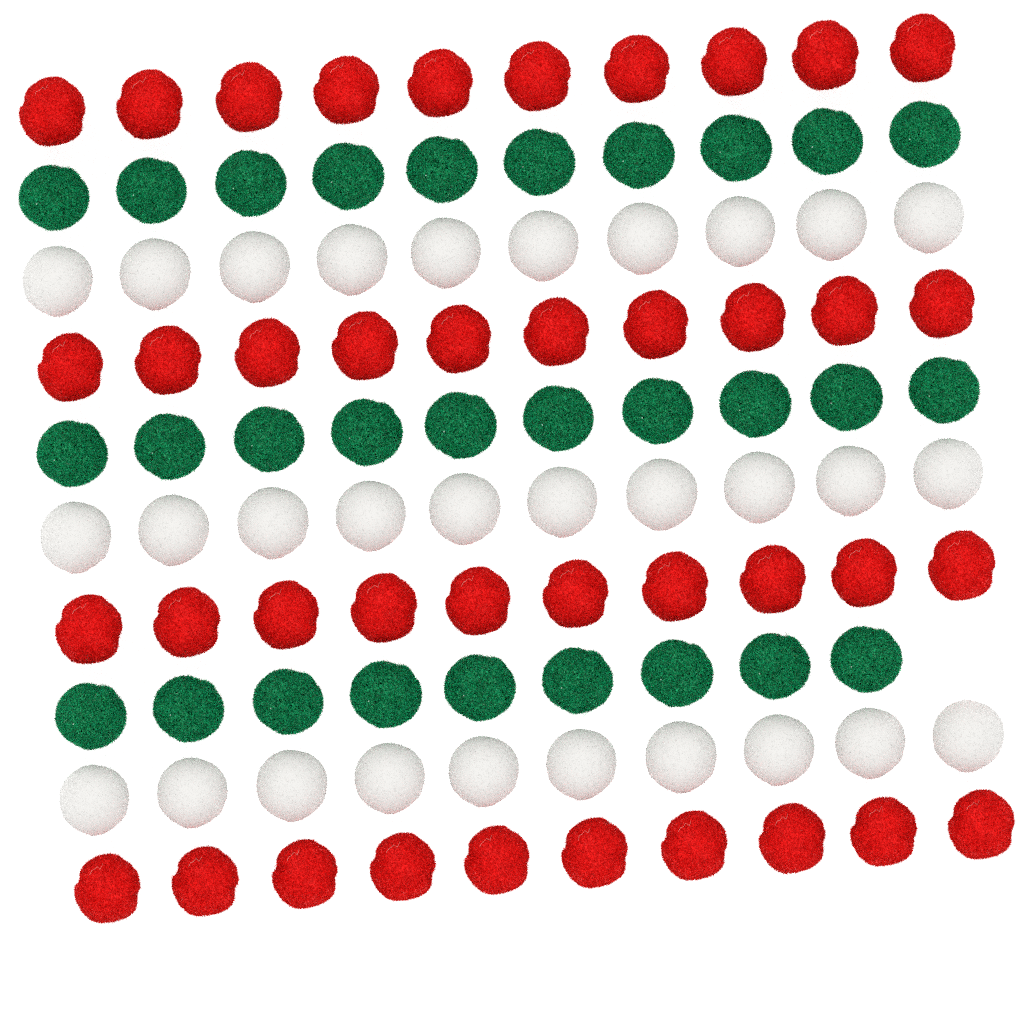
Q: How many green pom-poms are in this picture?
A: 29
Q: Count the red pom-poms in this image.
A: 40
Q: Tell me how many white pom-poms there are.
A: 30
